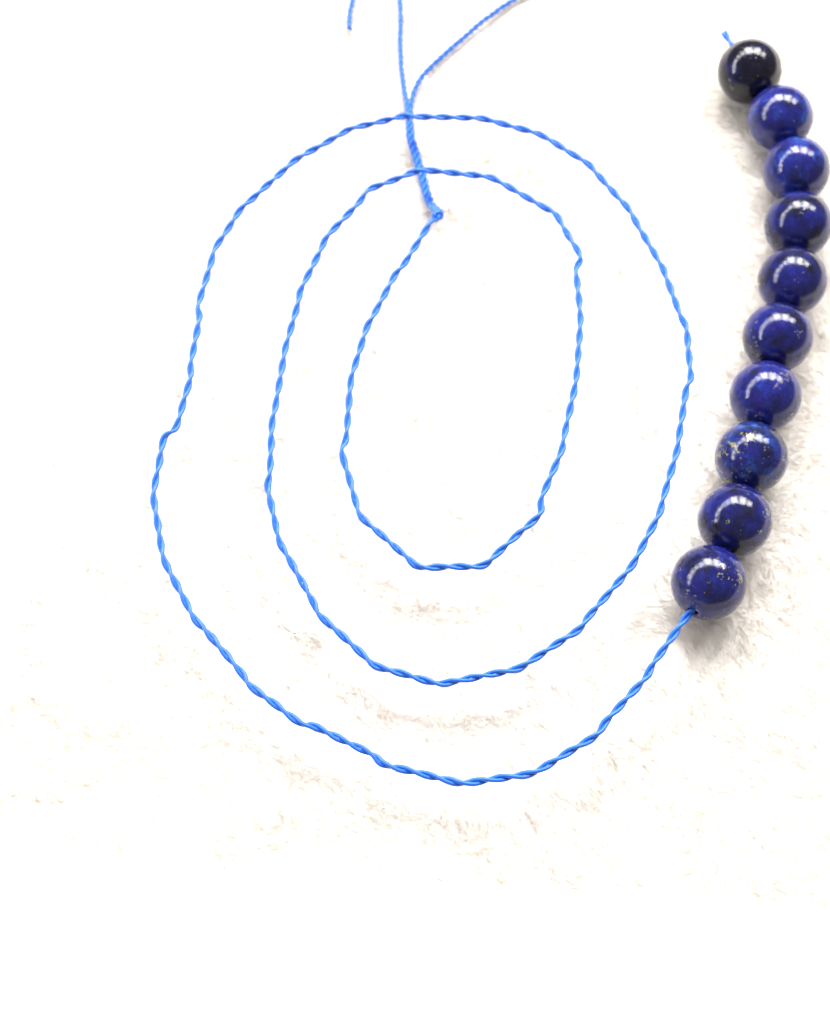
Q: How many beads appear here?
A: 10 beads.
